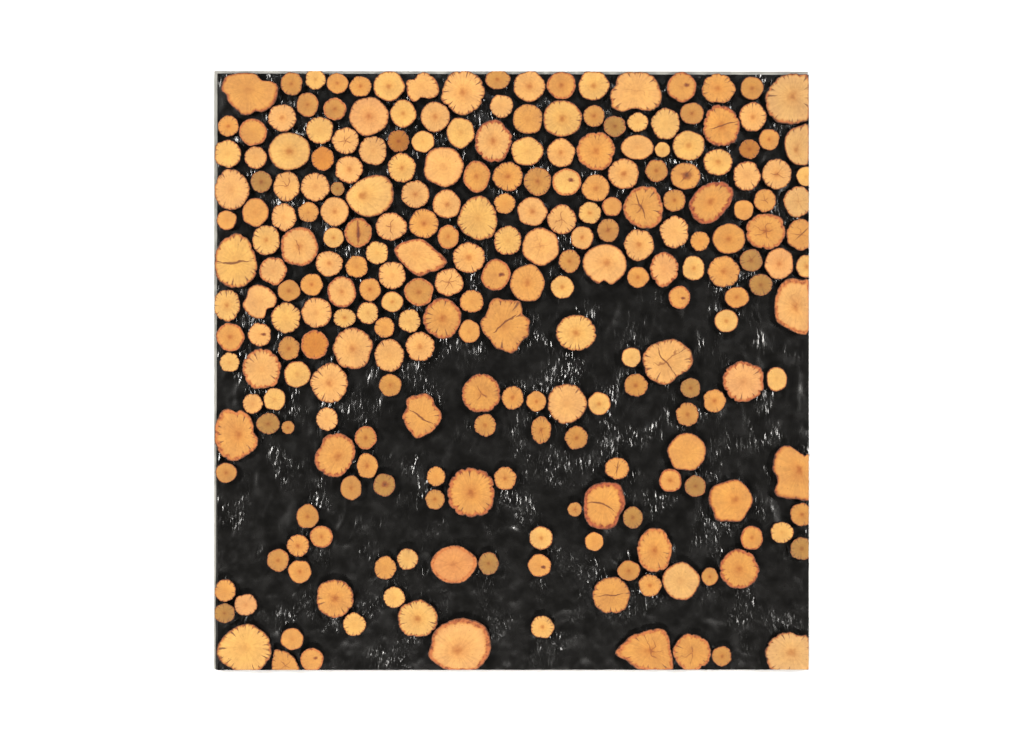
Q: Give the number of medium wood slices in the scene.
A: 75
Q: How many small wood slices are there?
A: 122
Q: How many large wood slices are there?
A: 54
